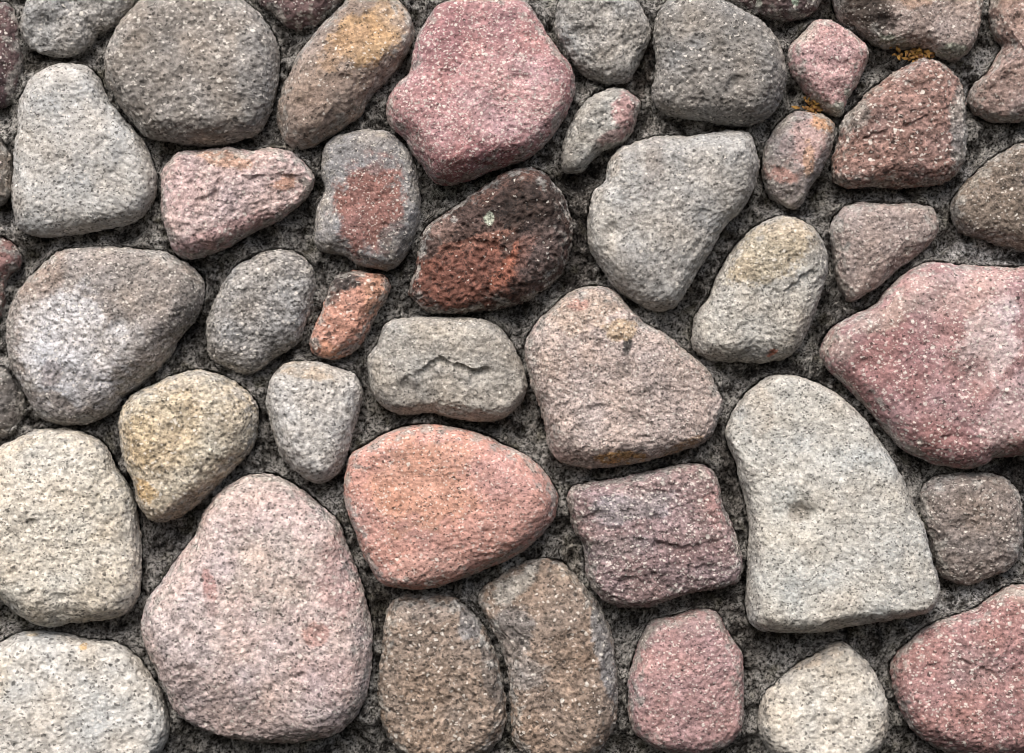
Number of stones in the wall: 46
